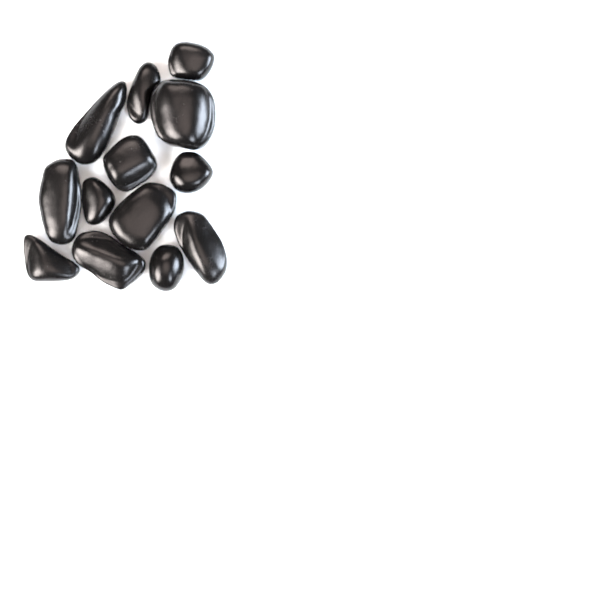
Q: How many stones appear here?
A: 13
